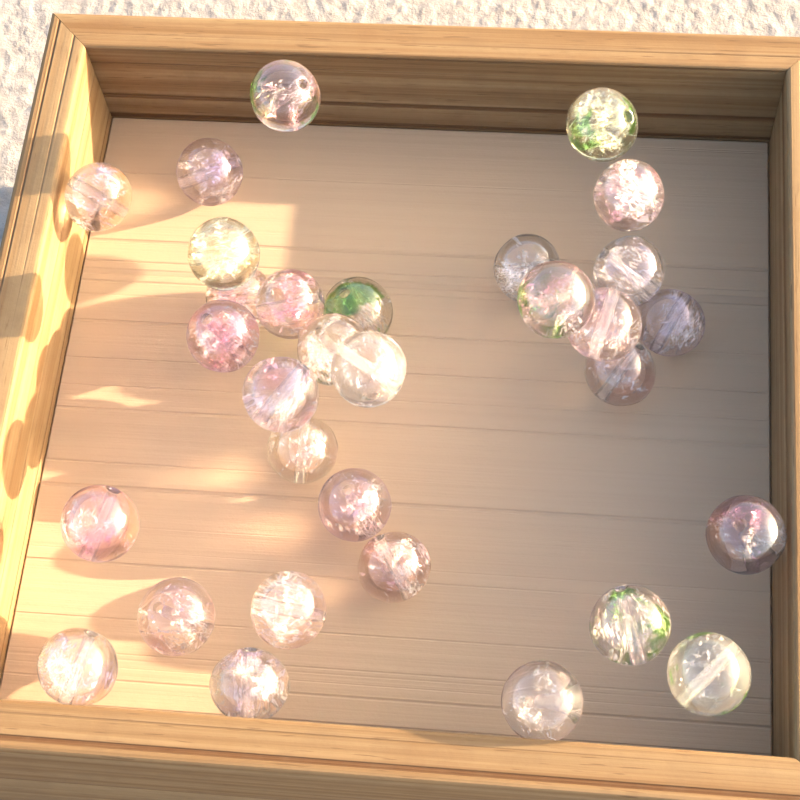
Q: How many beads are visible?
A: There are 31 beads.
